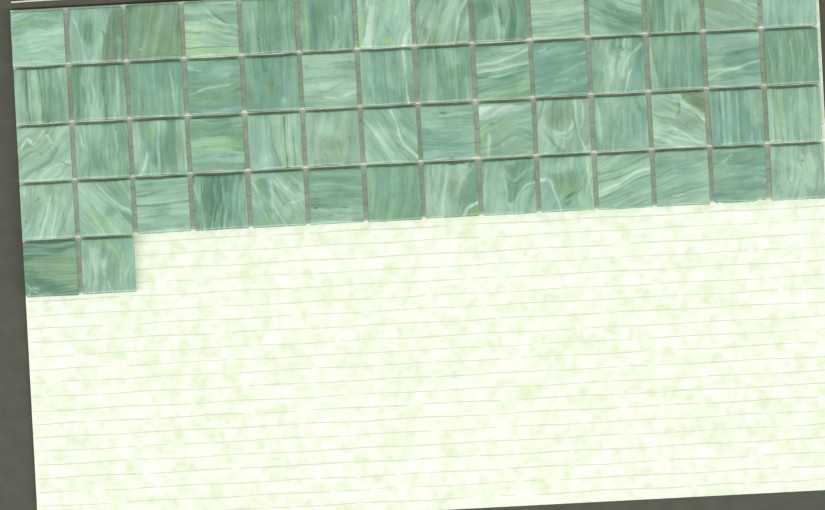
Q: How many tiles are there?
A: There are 58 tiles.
